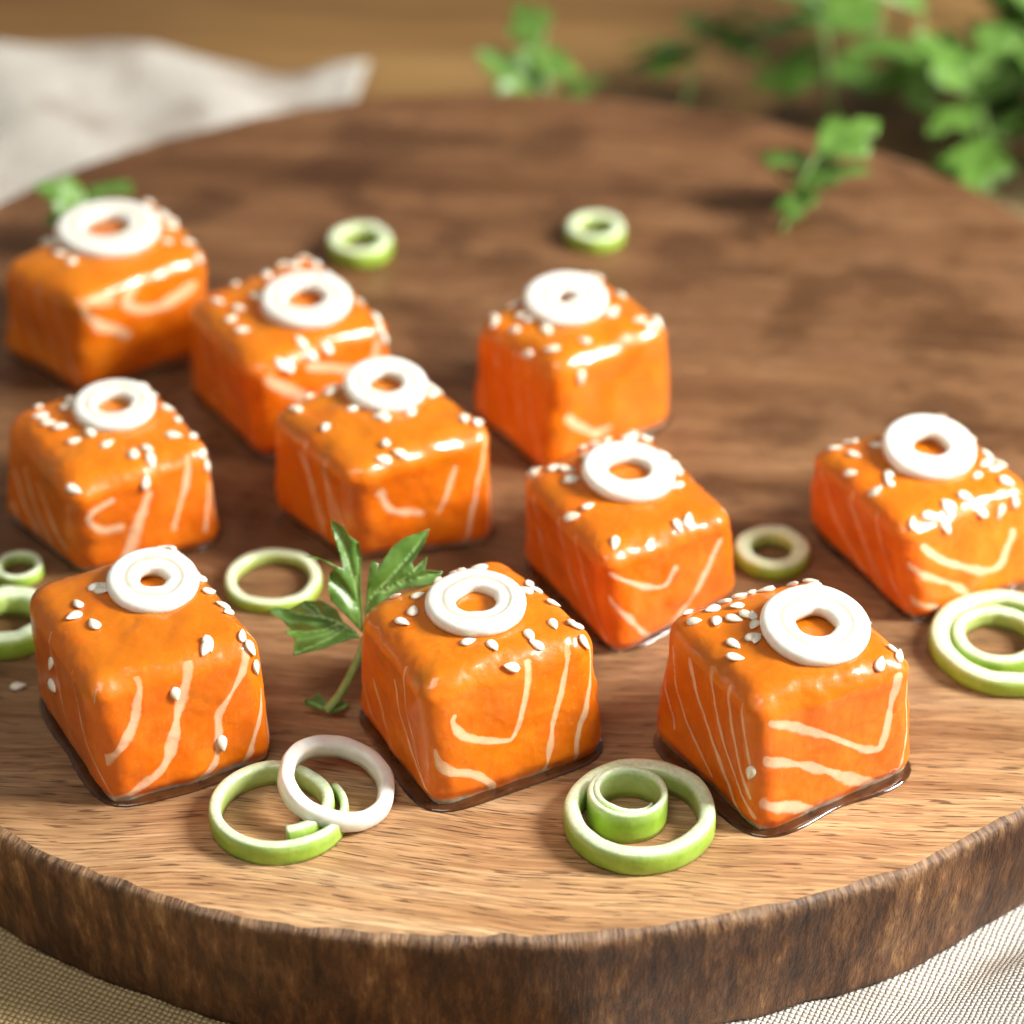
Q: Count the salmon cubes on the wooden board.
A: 10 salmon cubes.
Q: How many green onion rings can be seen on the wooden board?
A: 11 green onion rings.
